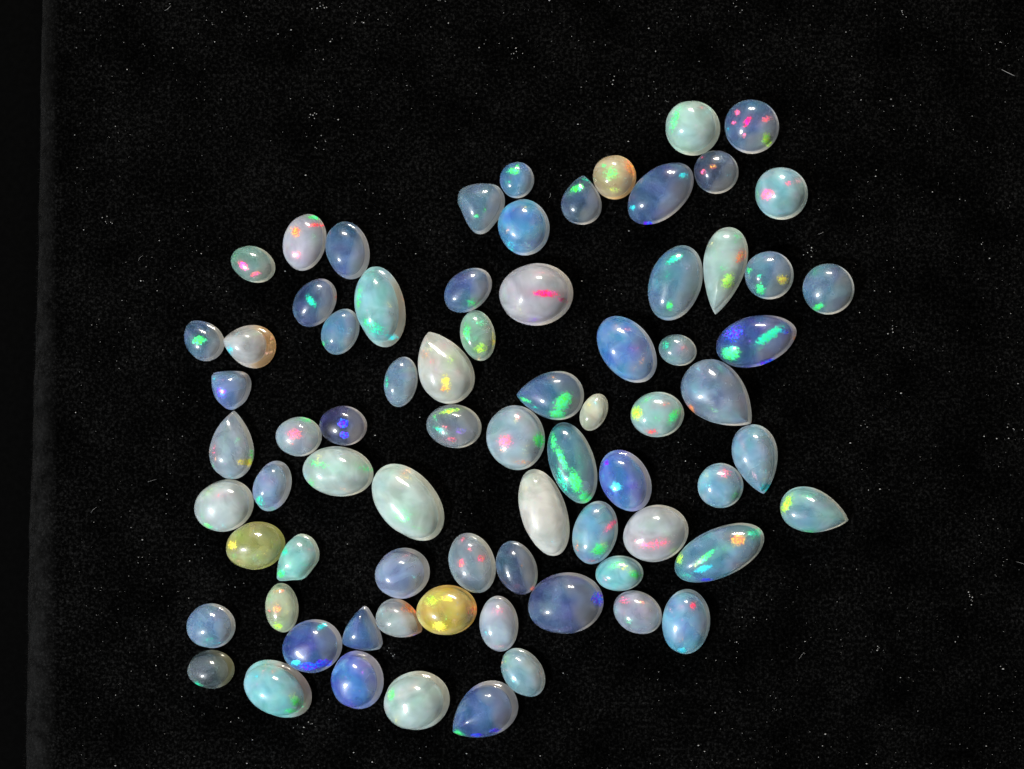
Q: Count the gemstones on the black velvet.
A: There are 75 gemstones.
